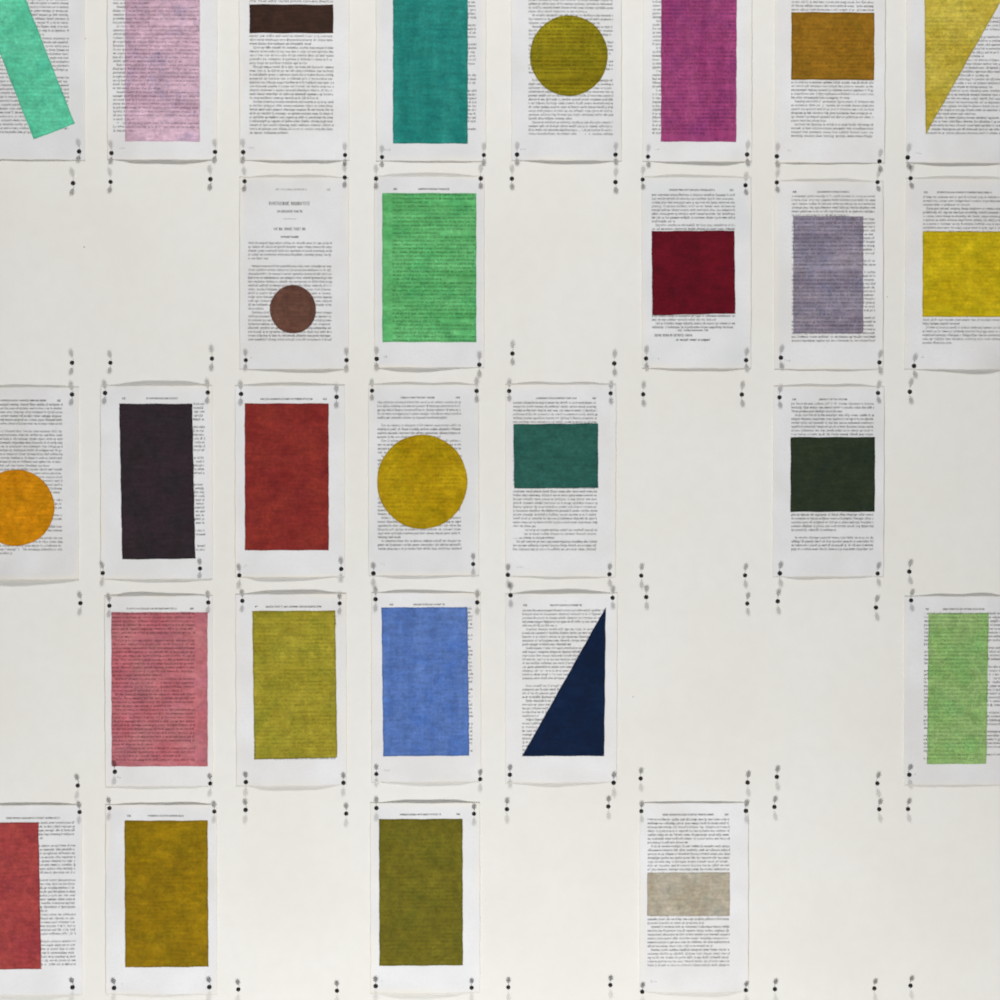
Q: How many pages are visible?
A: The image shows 28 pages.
